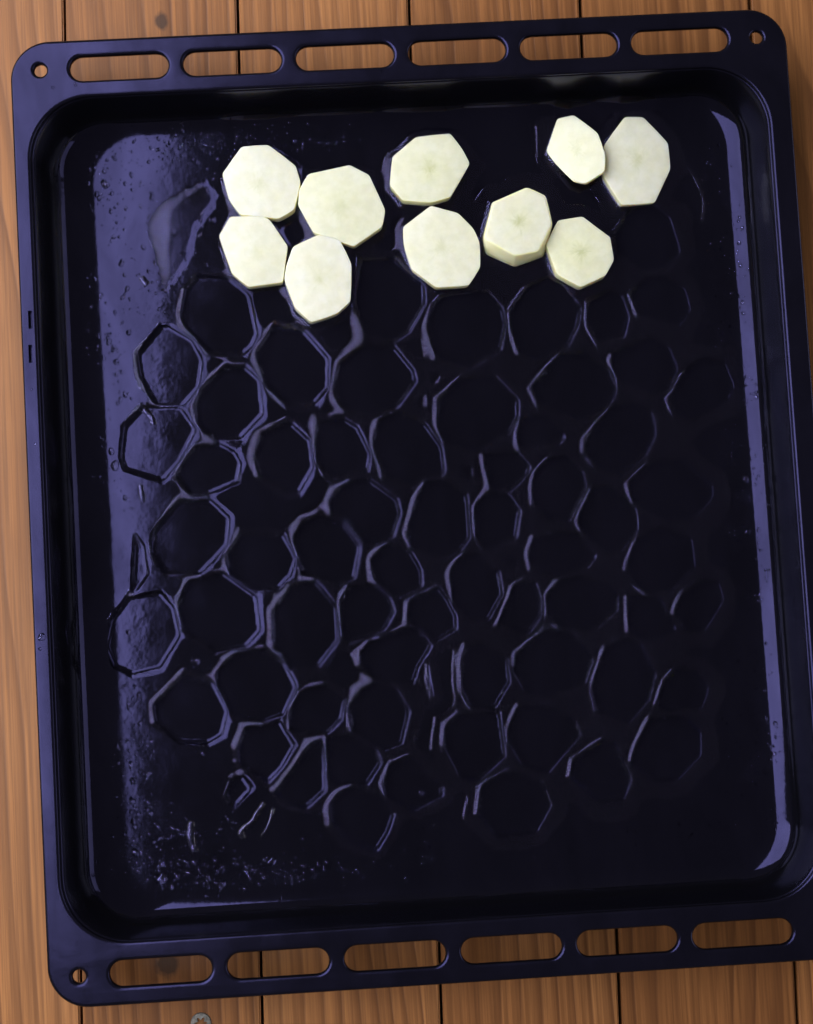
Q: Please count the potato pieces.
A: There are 10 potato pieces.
